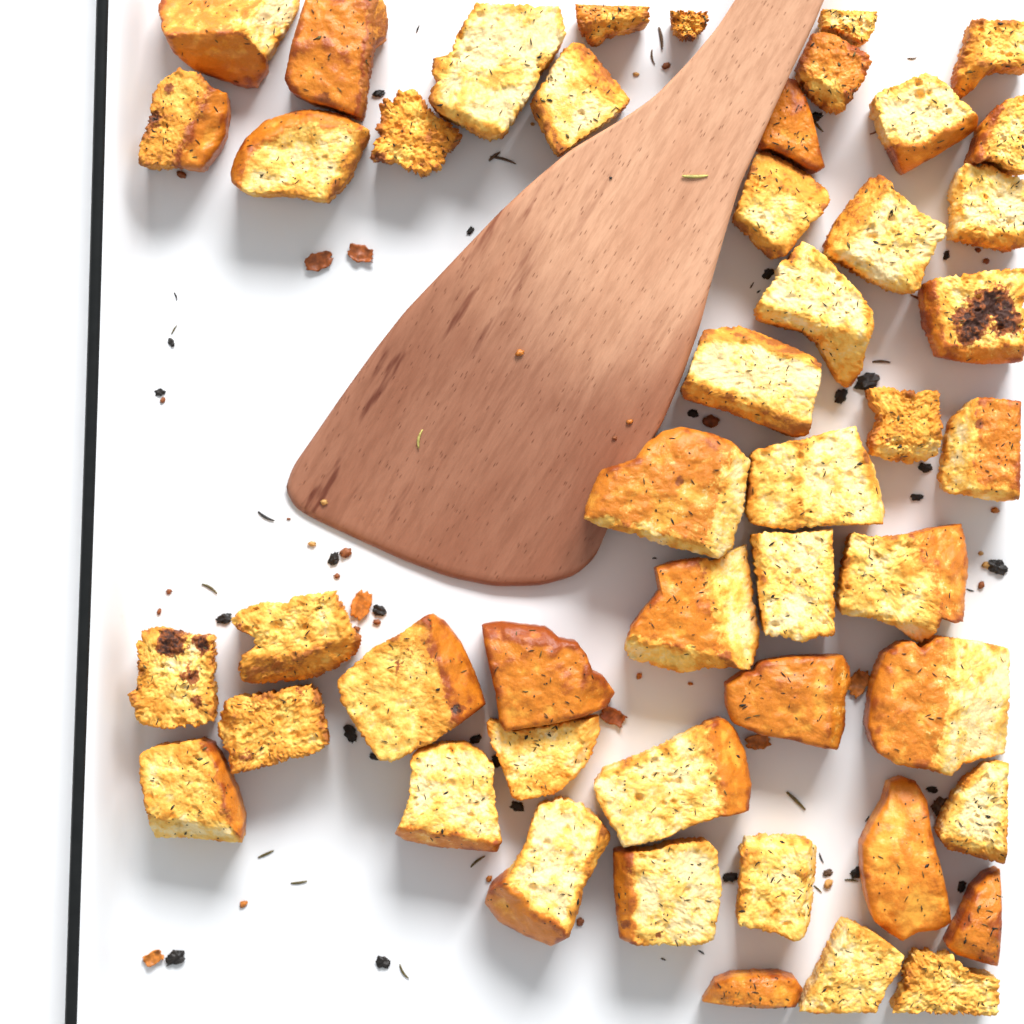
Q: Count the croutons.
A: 48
